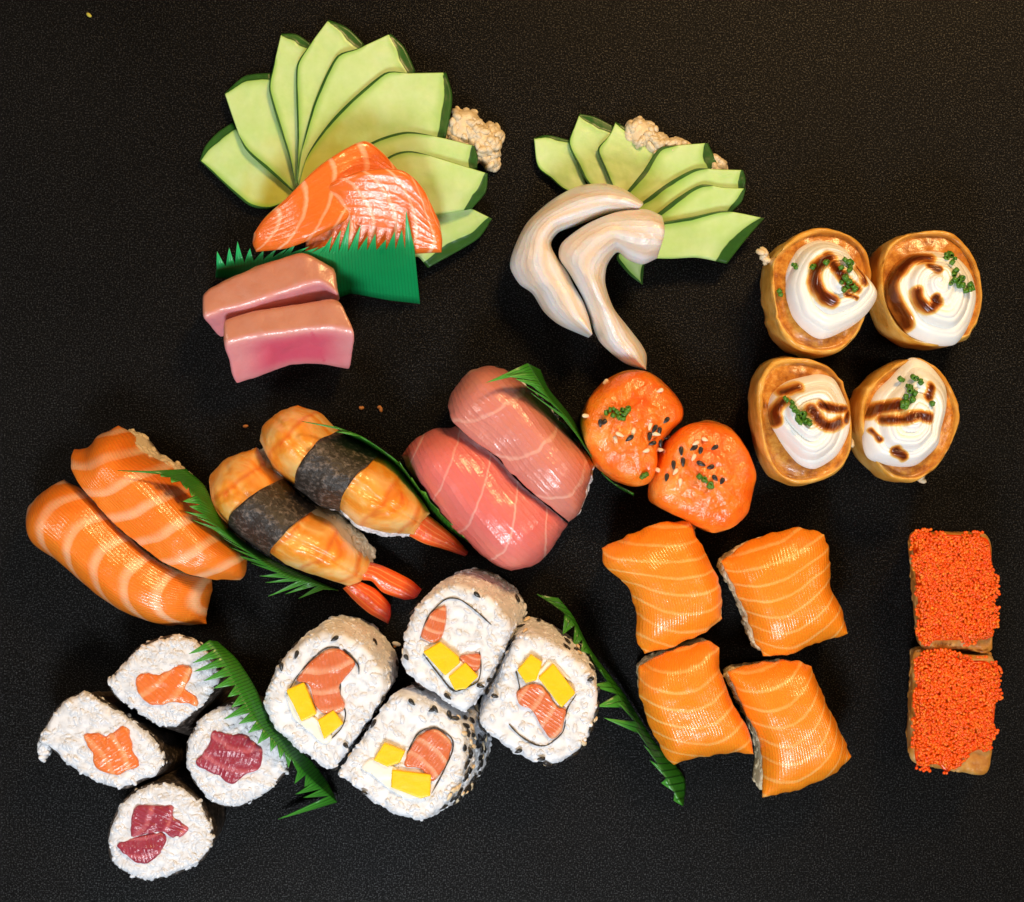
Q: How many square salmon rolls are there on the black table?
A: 4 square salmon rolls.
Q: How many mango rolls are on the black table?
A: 4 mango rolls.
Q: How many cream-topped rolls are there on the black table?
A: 4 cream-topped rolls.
